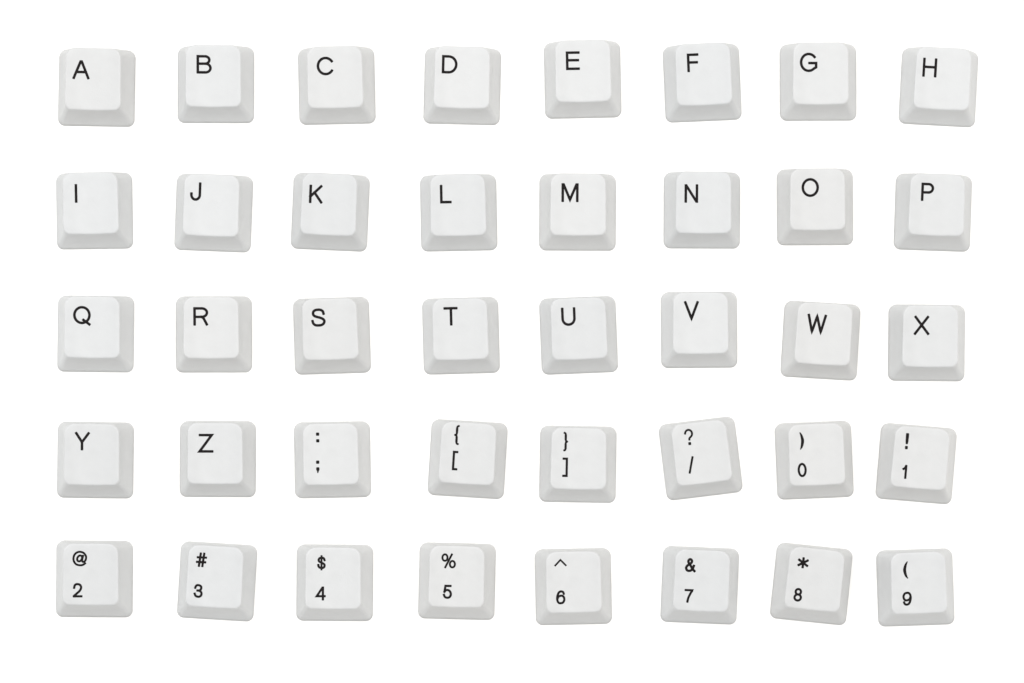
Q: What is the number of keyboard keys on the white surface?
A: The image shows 40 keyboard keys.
